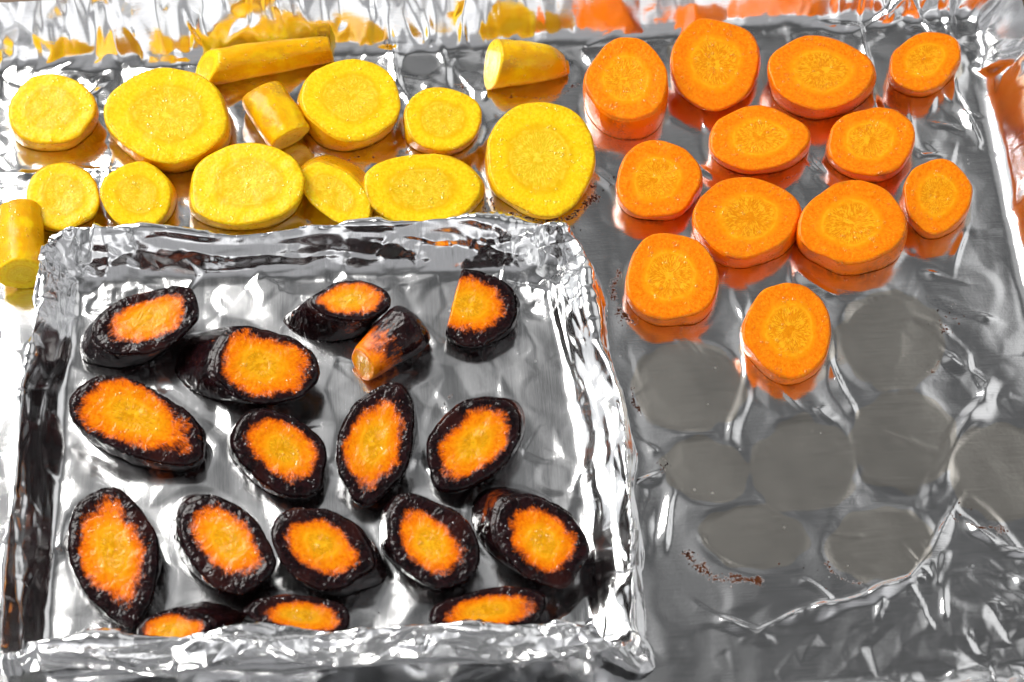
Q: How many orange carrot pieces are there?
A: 12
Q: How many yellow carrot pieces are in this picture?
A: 14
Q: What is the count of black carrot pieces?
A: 17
